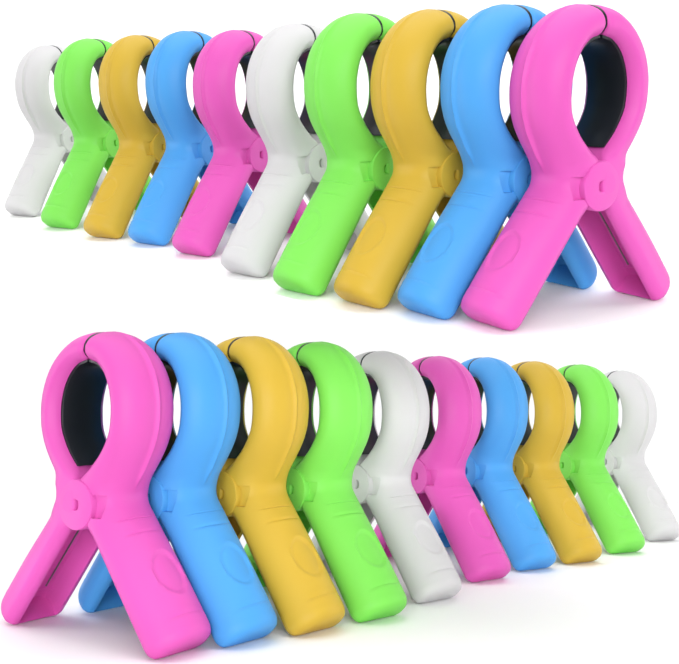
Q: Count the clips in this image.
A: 20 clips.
